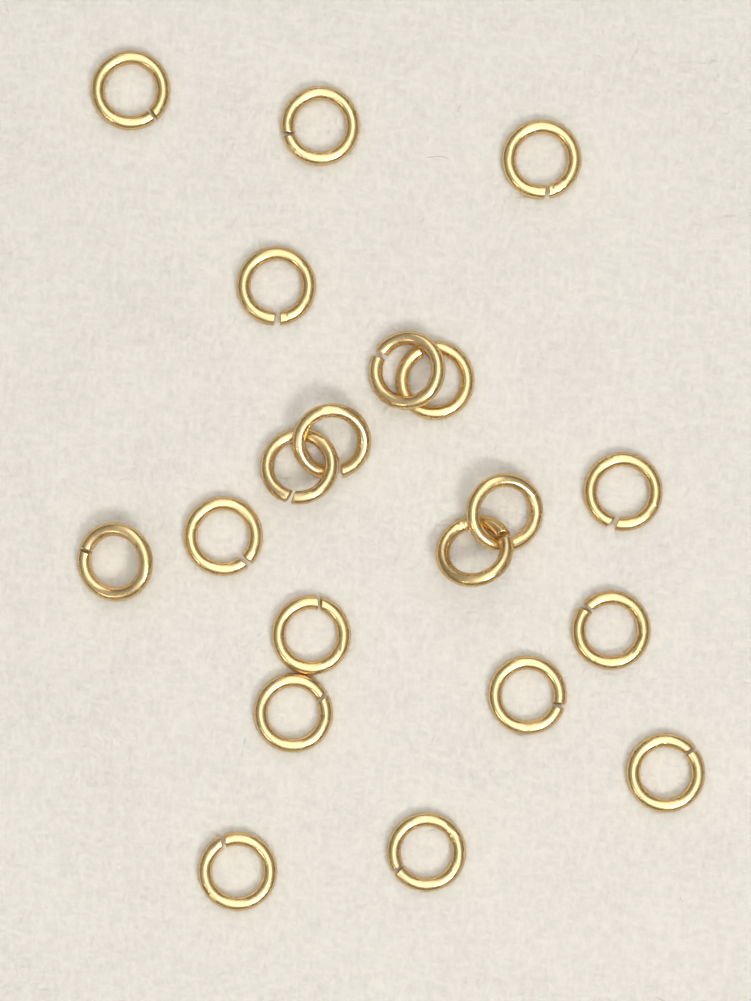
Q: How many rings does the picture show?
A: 20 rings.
